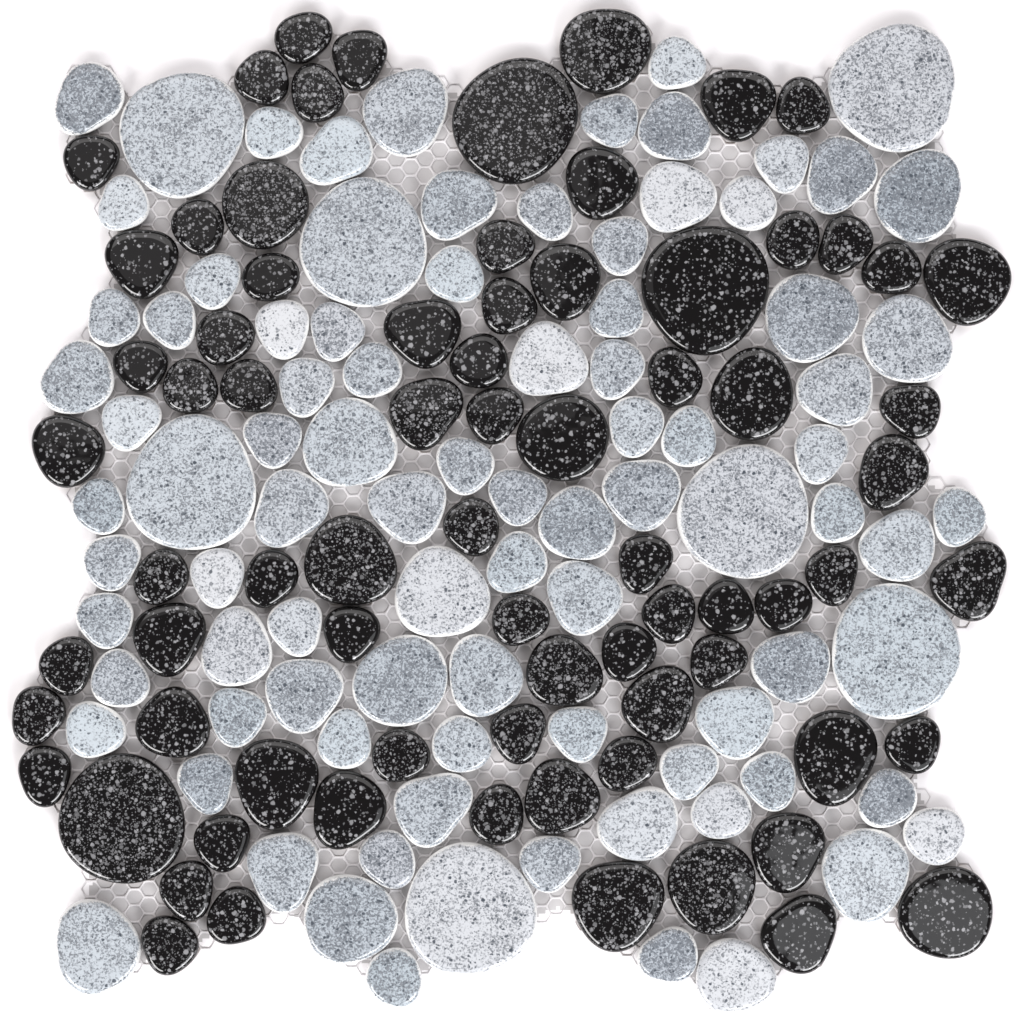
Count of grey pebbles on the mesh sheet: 90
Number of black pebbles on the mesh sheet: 76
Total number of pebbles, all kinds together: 166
